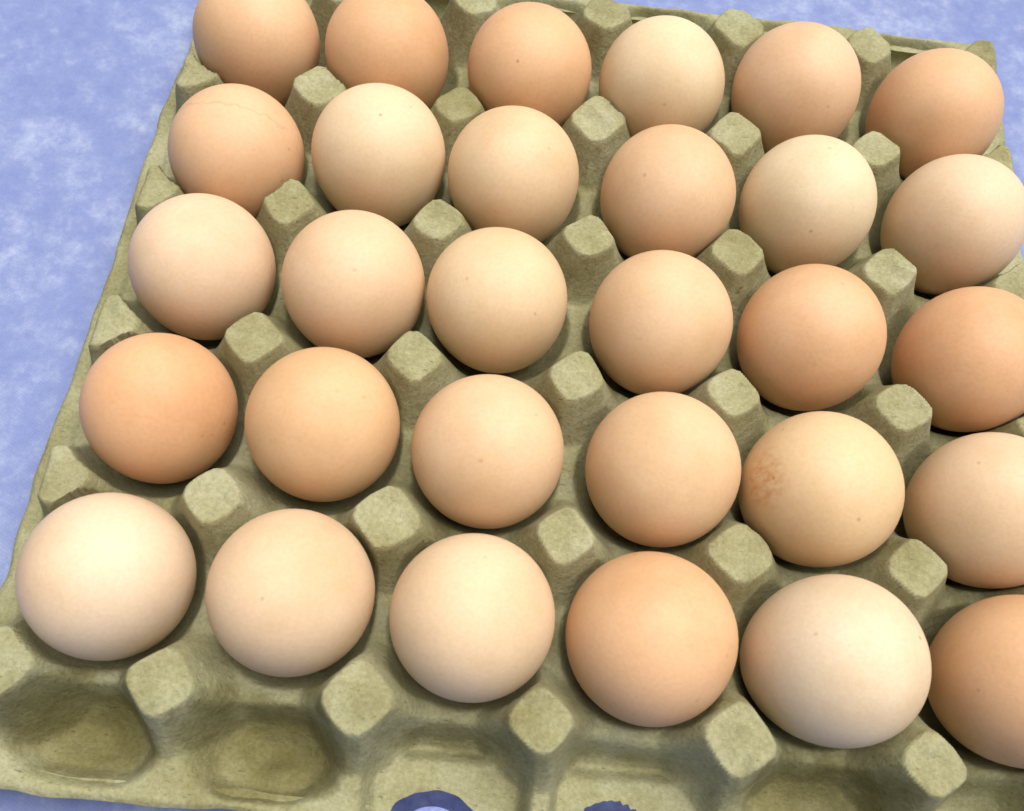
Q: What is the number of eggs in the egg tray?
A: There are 30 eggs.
